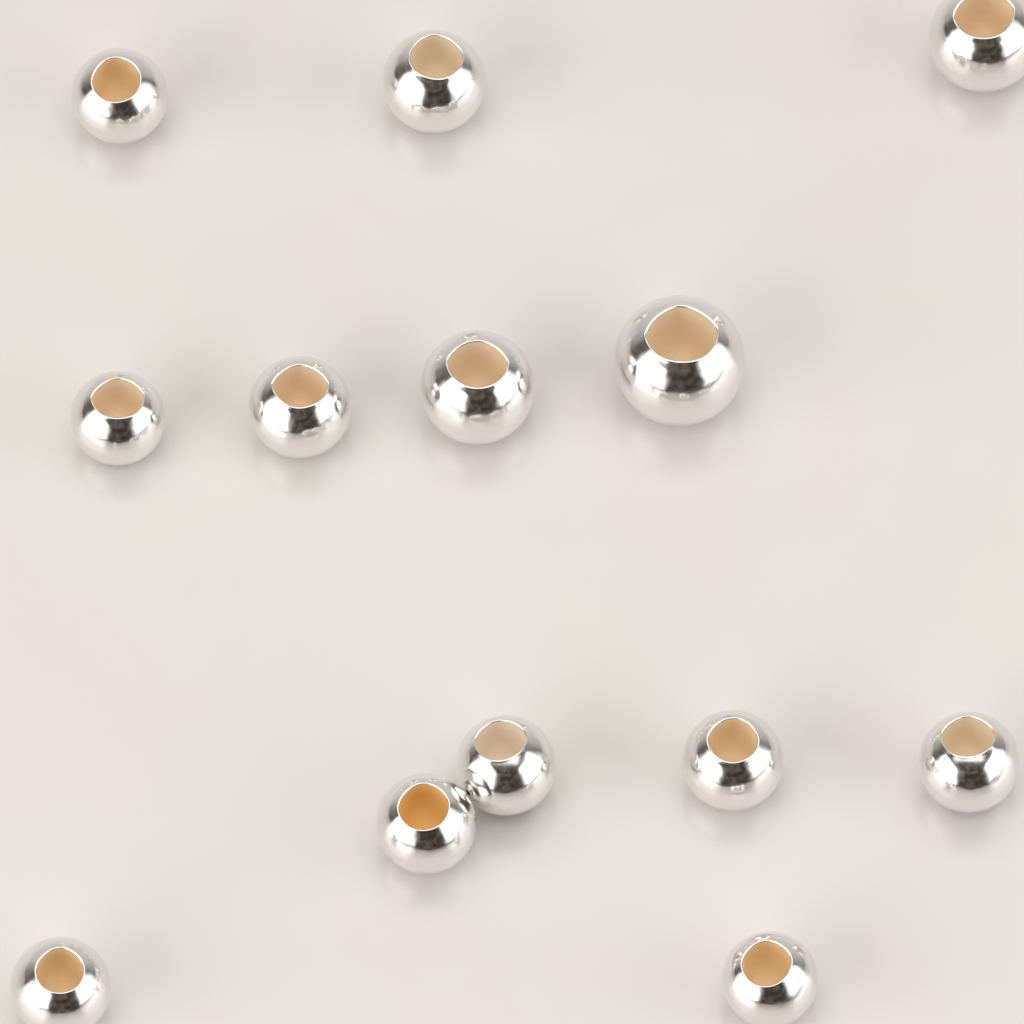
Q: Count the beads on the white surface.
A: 13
